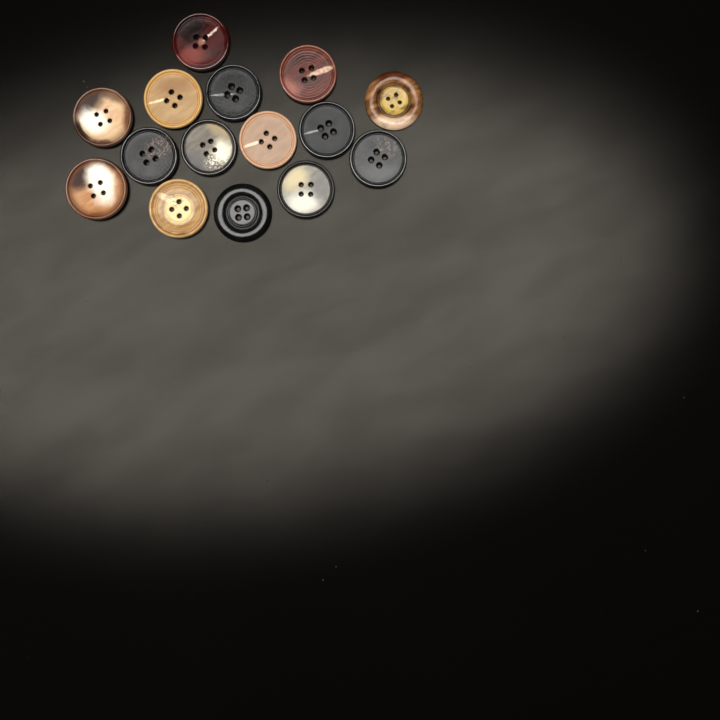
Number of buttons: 15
